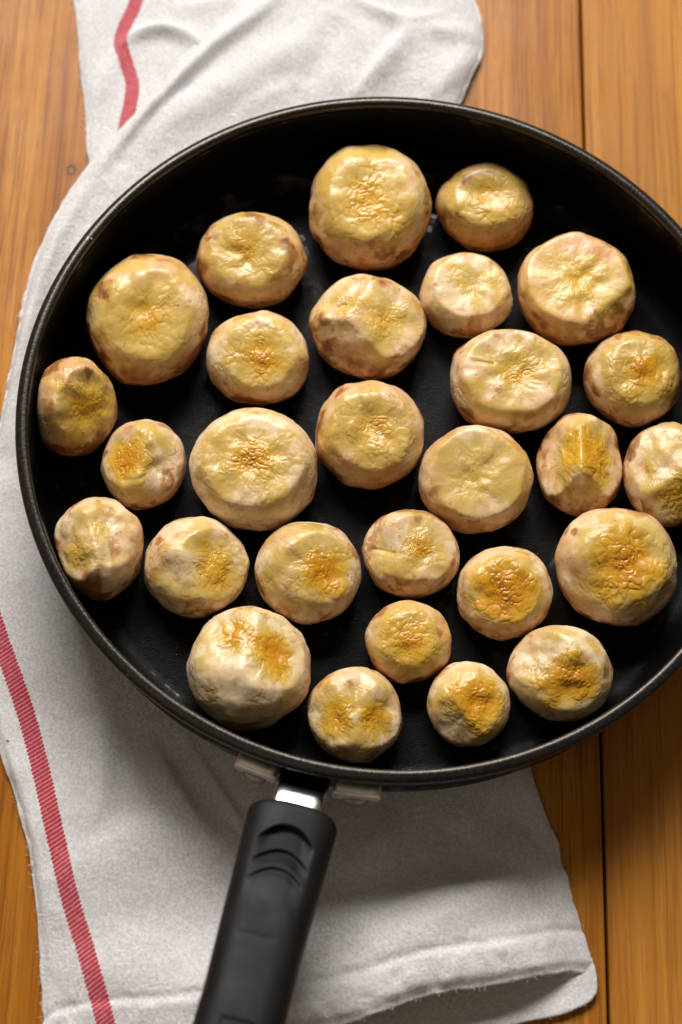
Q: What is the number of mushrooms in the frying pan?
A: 28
